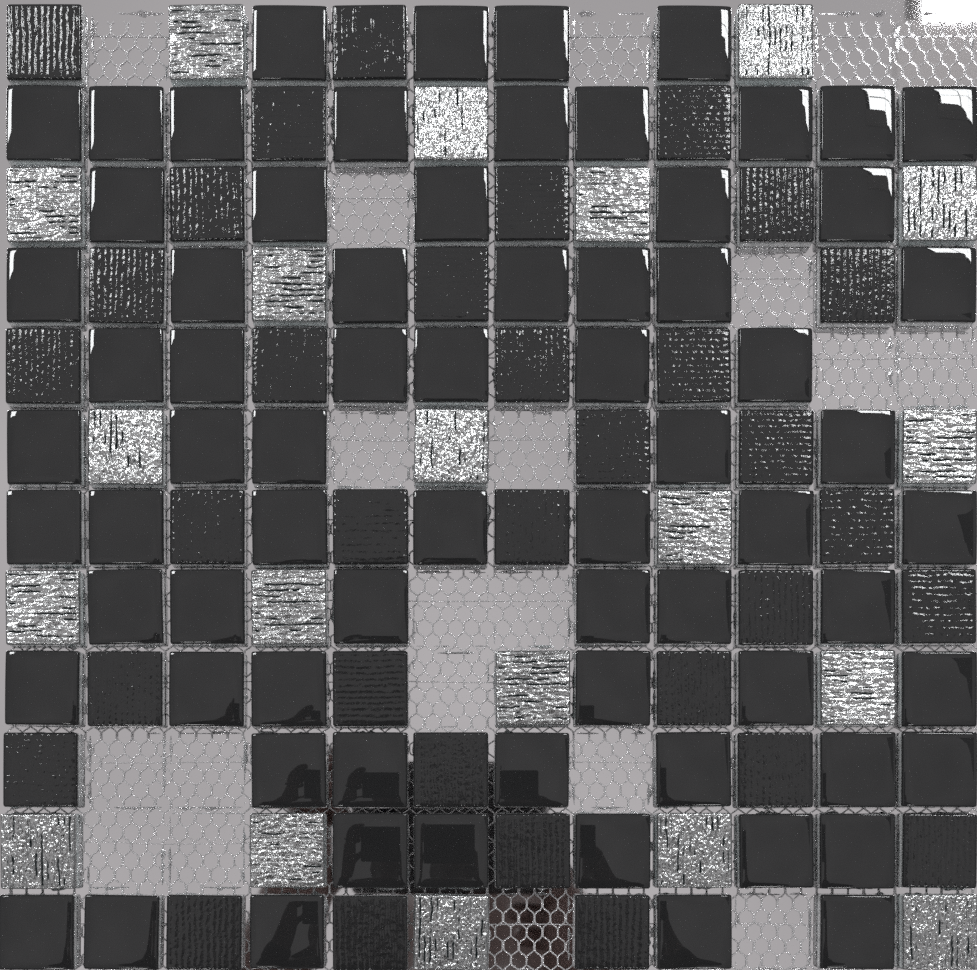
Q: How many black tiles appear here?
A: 104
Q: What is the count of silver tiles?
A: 20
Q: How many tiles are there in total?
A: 124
